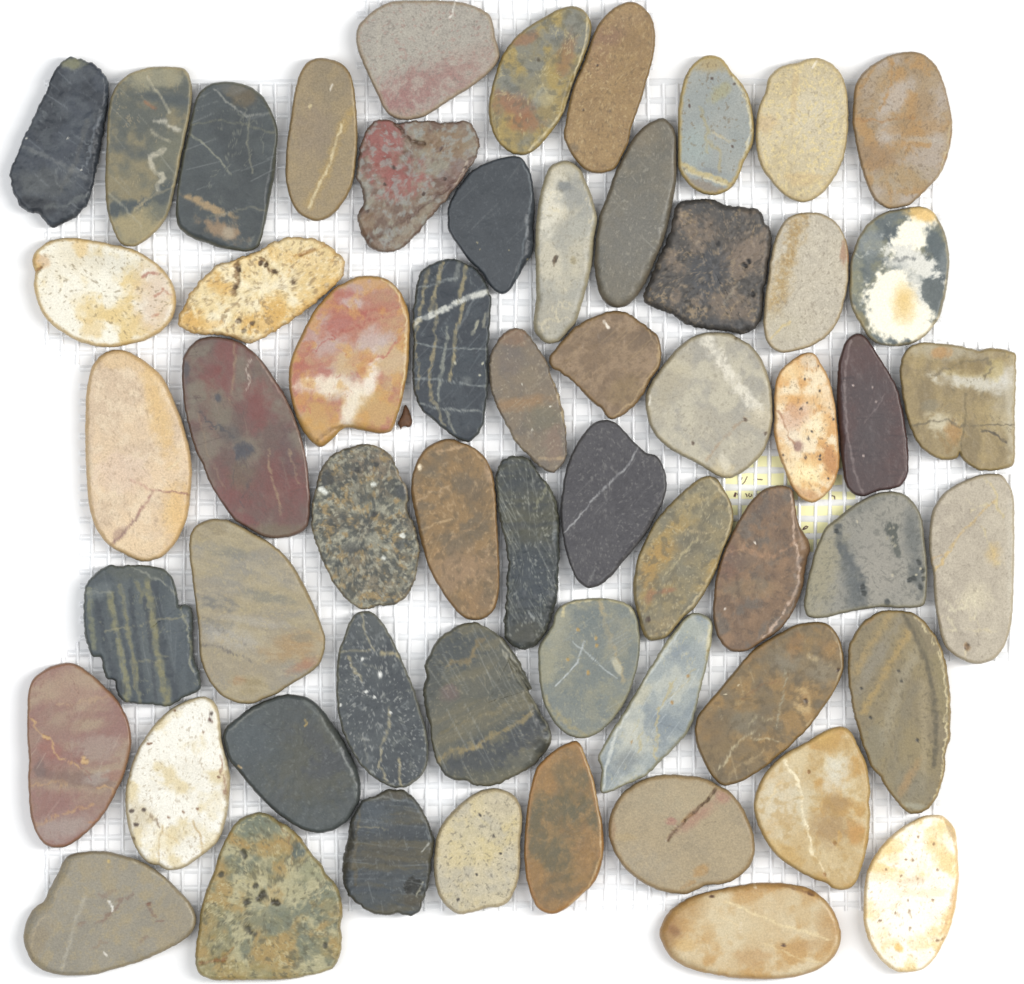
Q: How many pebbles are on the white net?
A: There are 57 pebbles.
